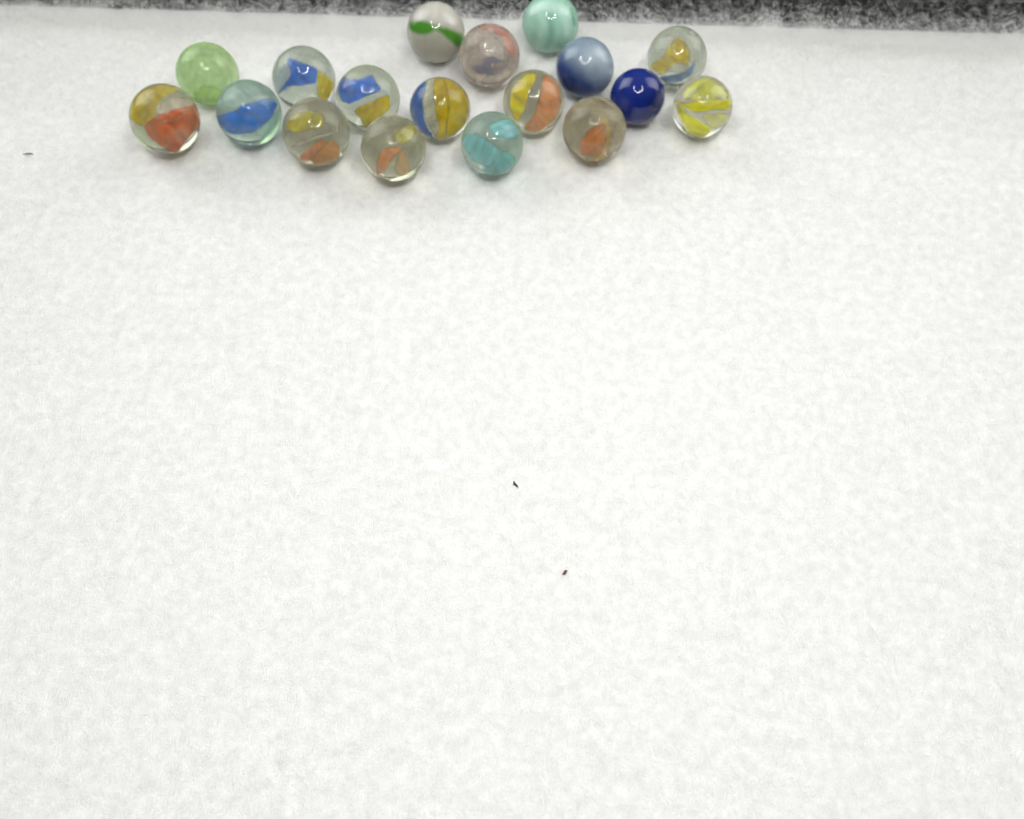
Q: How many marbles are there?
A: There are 18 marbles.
